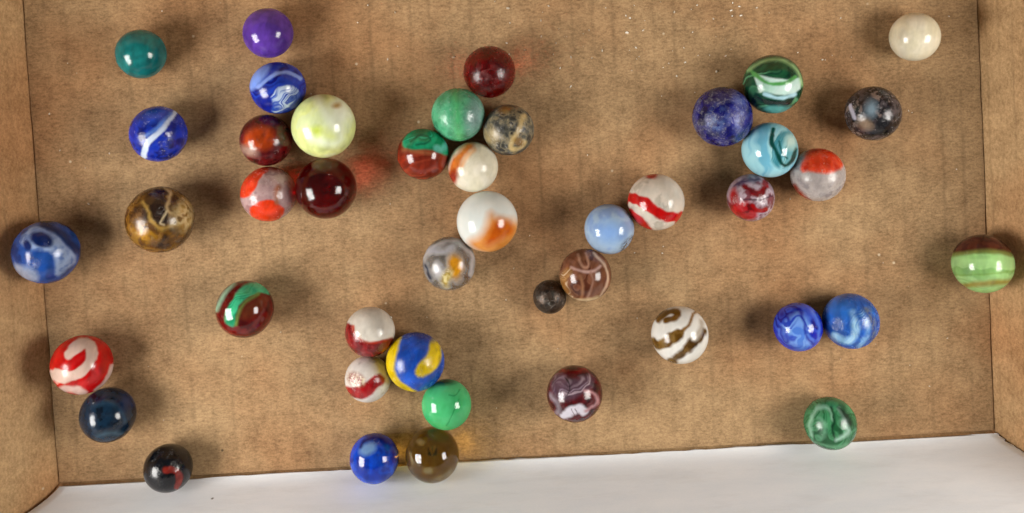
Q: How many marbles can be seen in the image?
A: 44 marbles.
